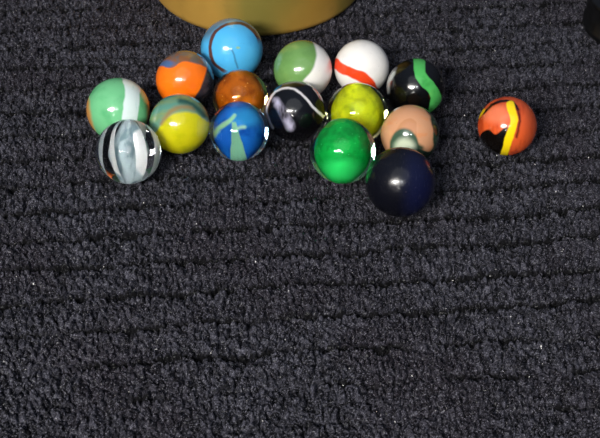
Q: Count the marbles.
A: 16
